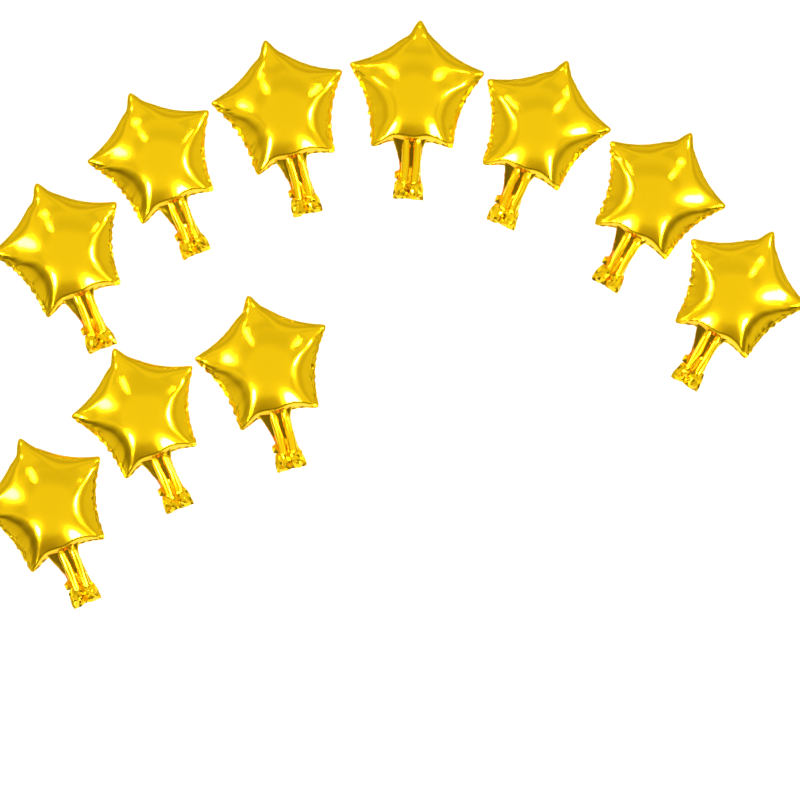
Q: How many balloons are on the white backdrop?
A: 10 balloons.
